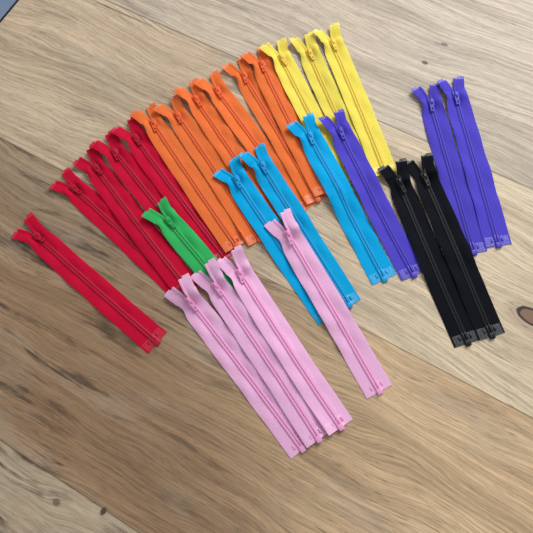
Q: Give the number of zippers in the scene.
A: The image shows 27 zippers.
